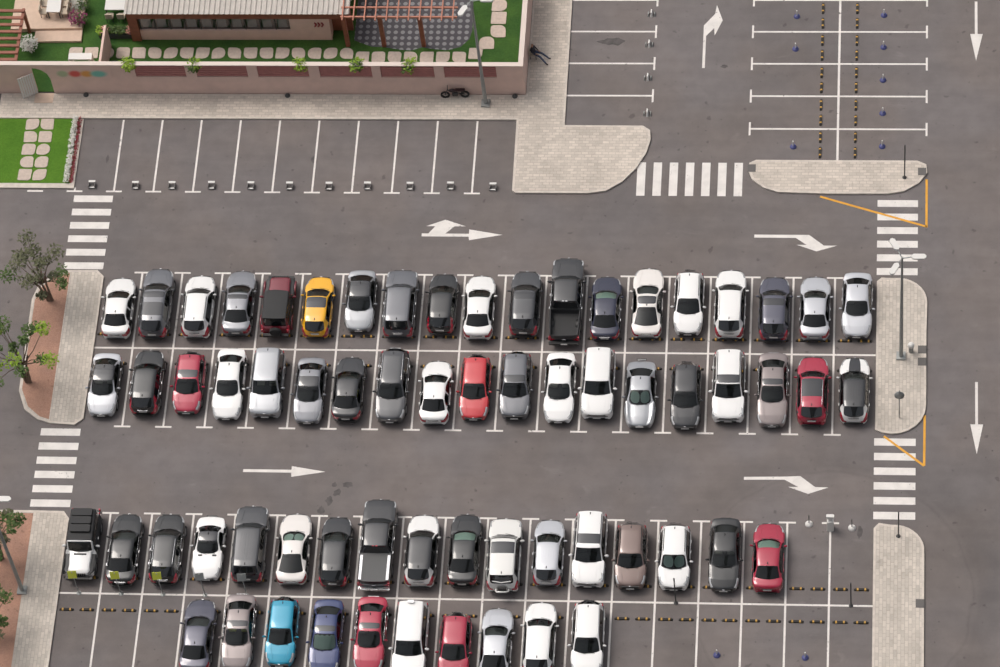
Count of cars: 65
